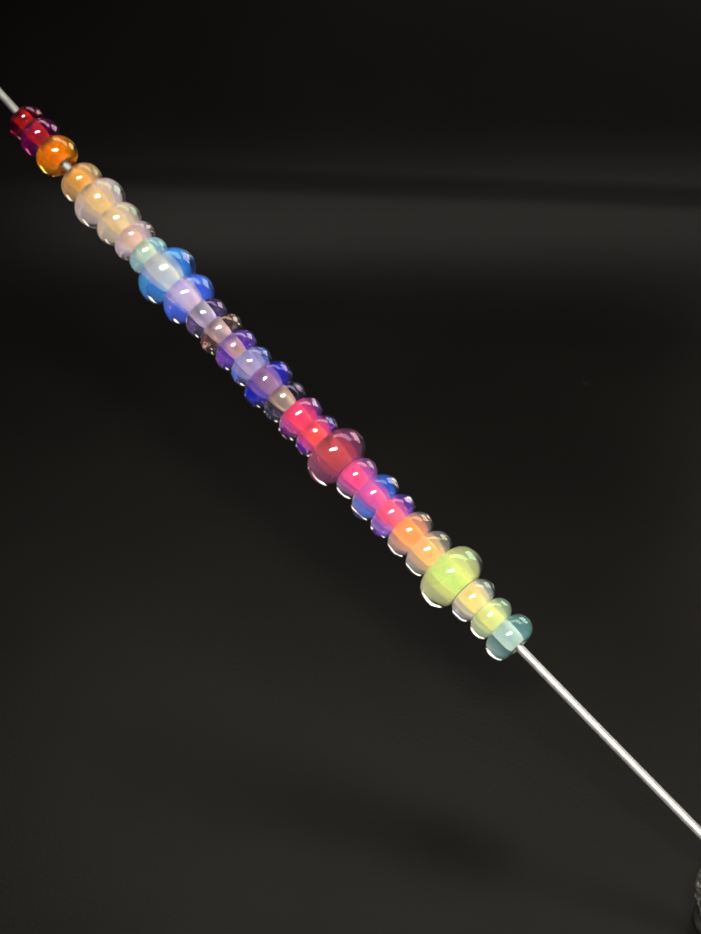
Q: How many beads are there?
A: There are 28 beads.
